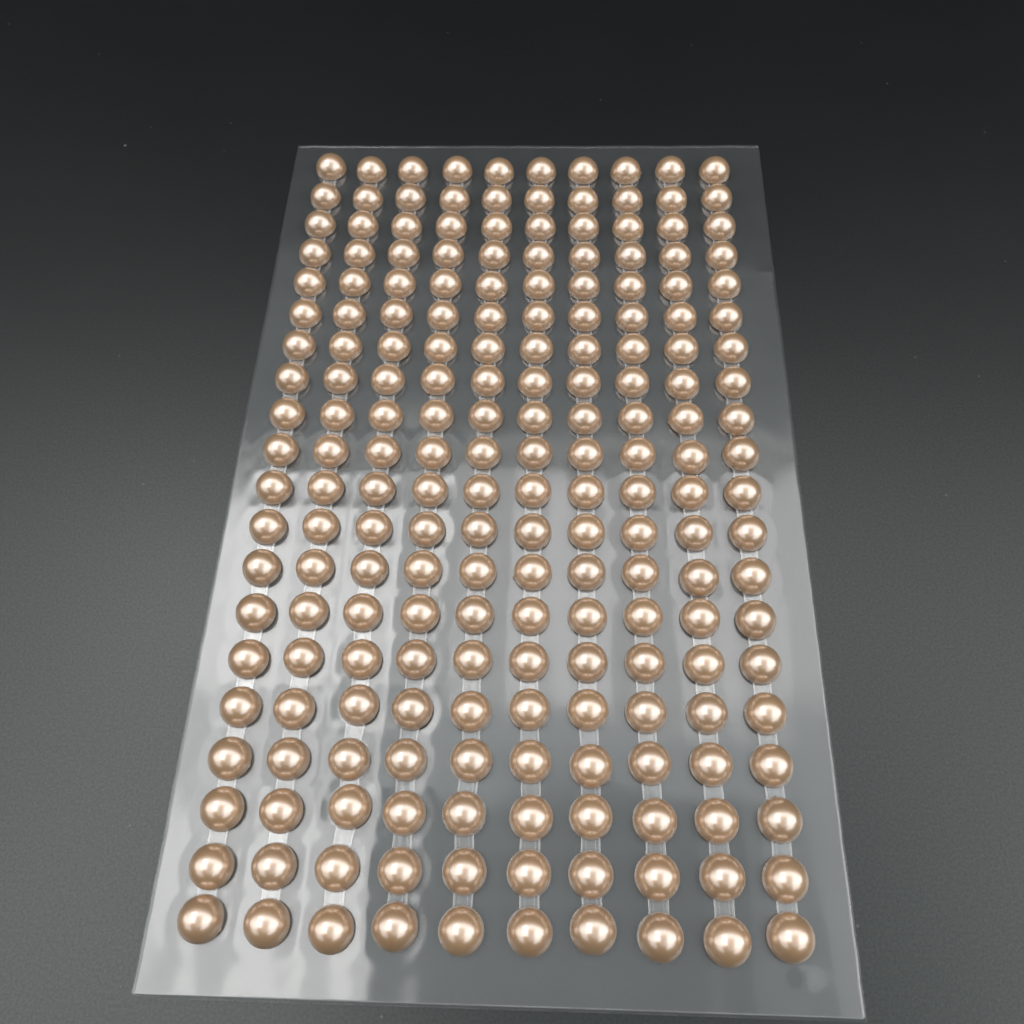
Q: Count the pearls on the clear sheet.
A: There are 200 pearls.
